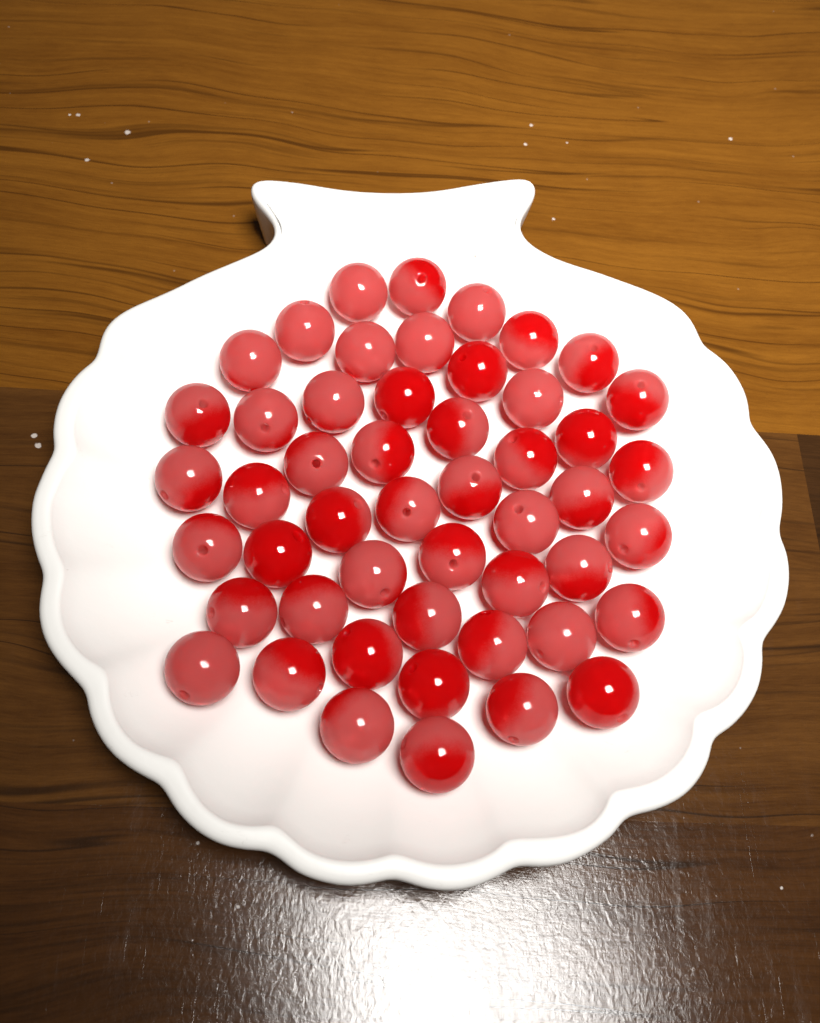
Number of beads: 50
